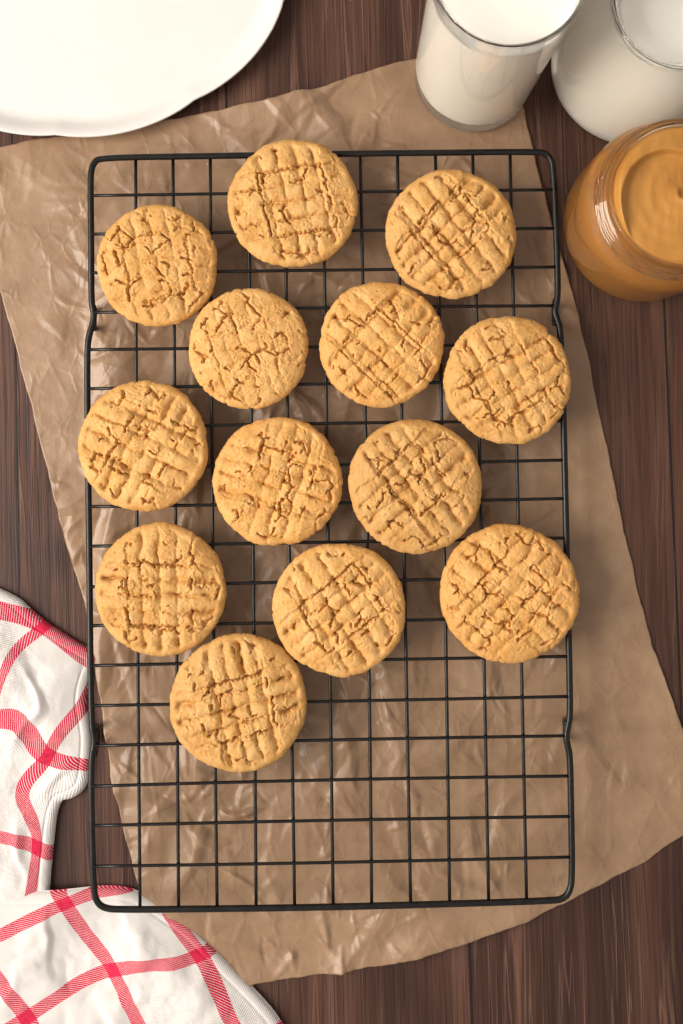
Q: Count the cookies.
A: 13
